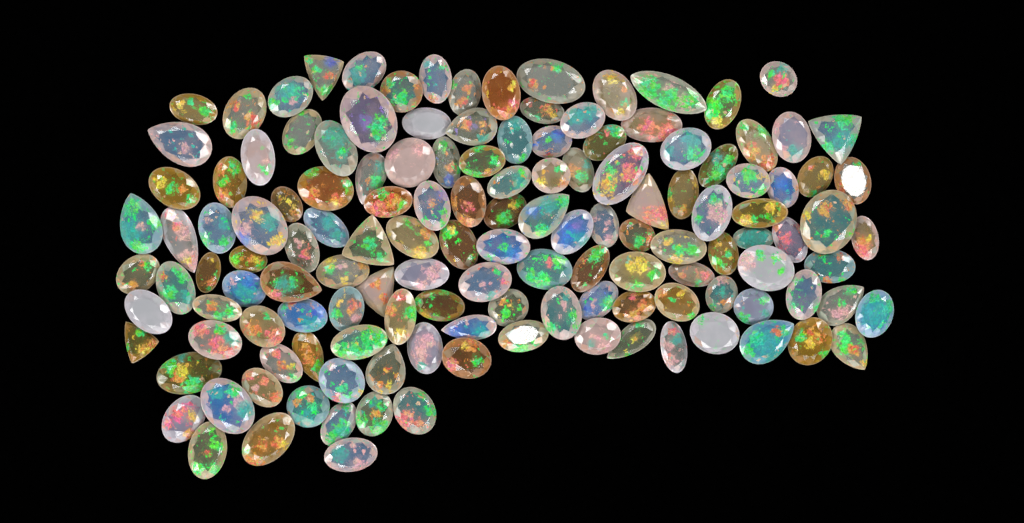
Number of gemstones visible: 138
